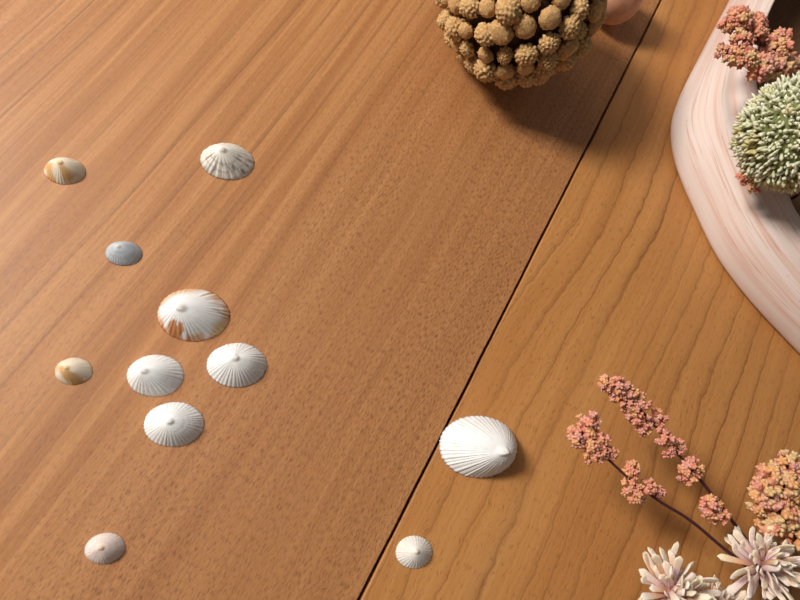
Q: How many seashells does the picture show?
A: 11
